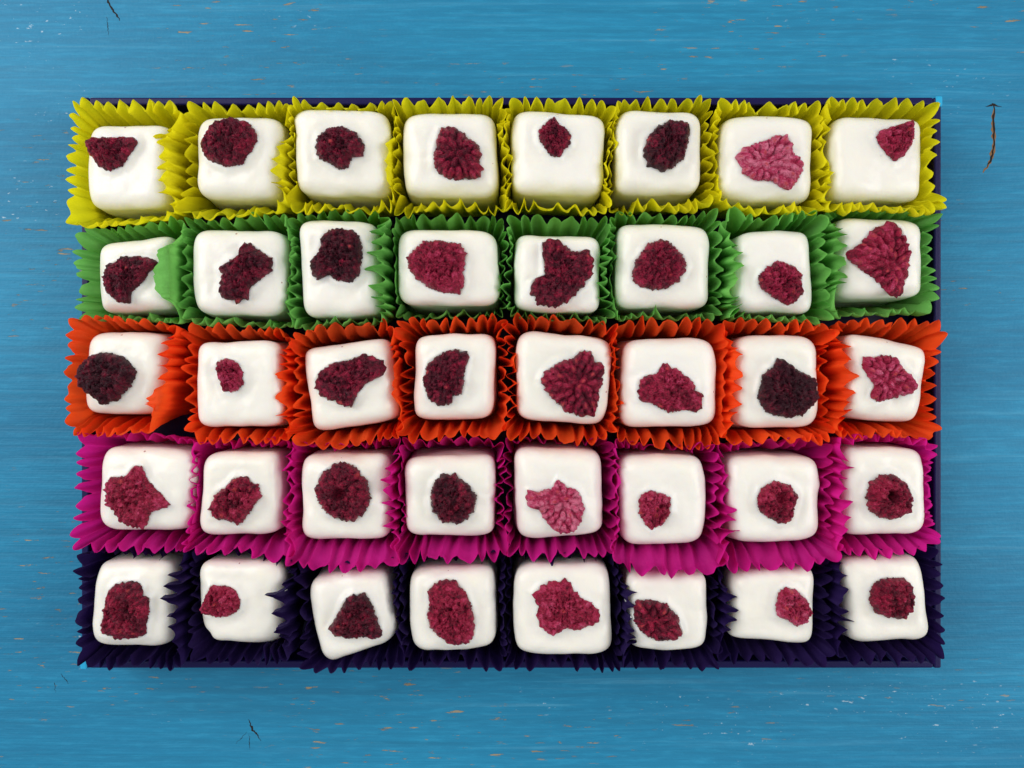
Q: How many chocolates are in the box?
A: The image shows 40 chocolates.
